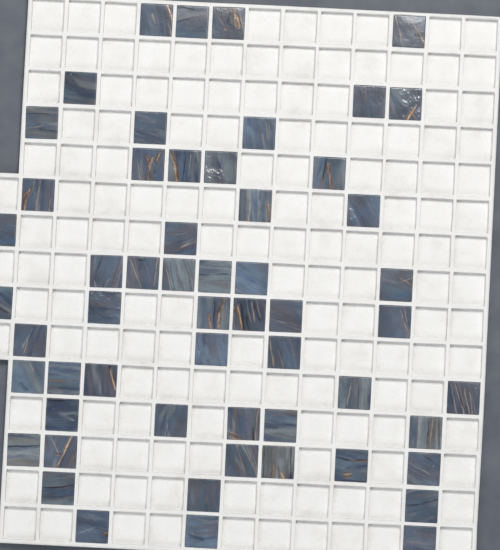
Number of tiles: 56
